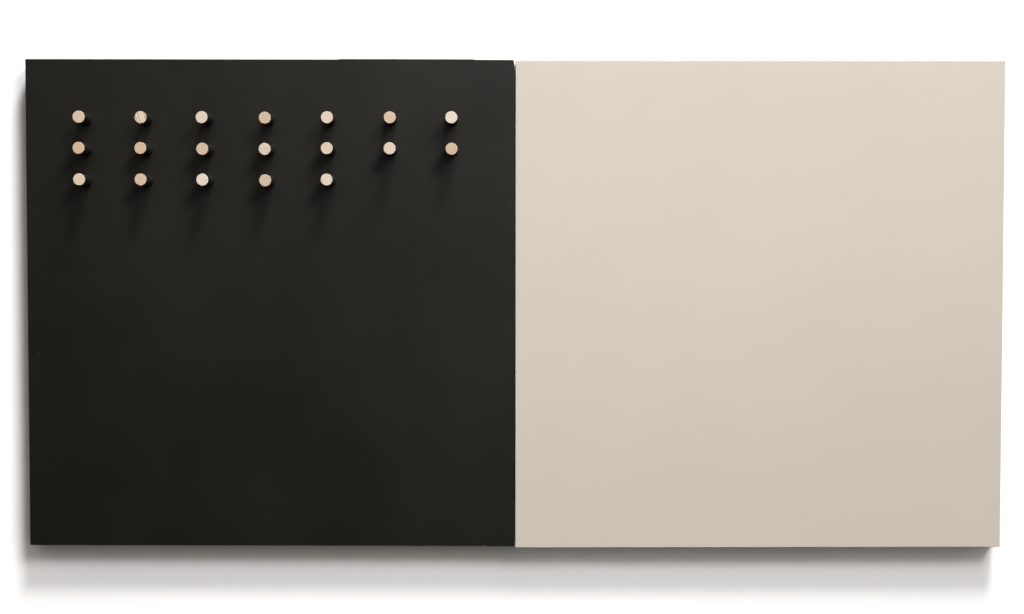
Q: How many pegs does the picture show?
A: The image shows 19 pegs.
